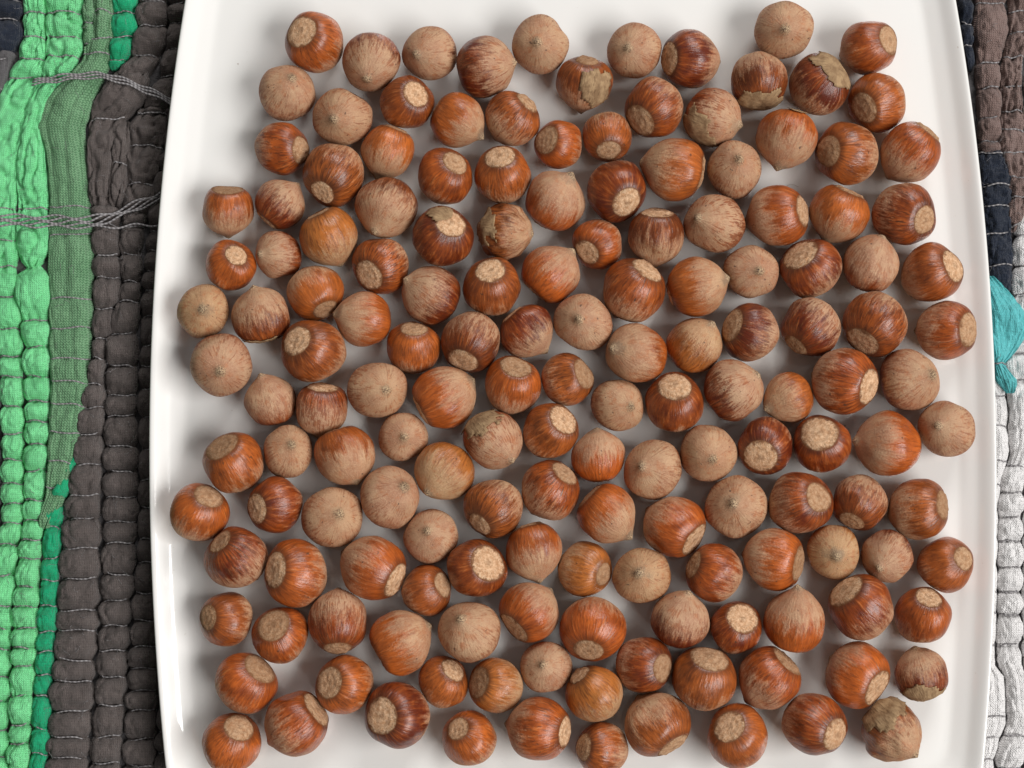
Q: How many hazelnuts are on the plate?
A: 159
